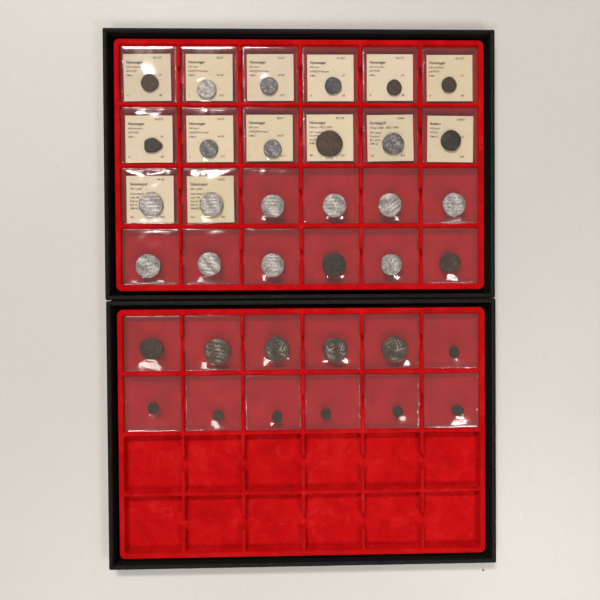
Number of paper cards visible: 14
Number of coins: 36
